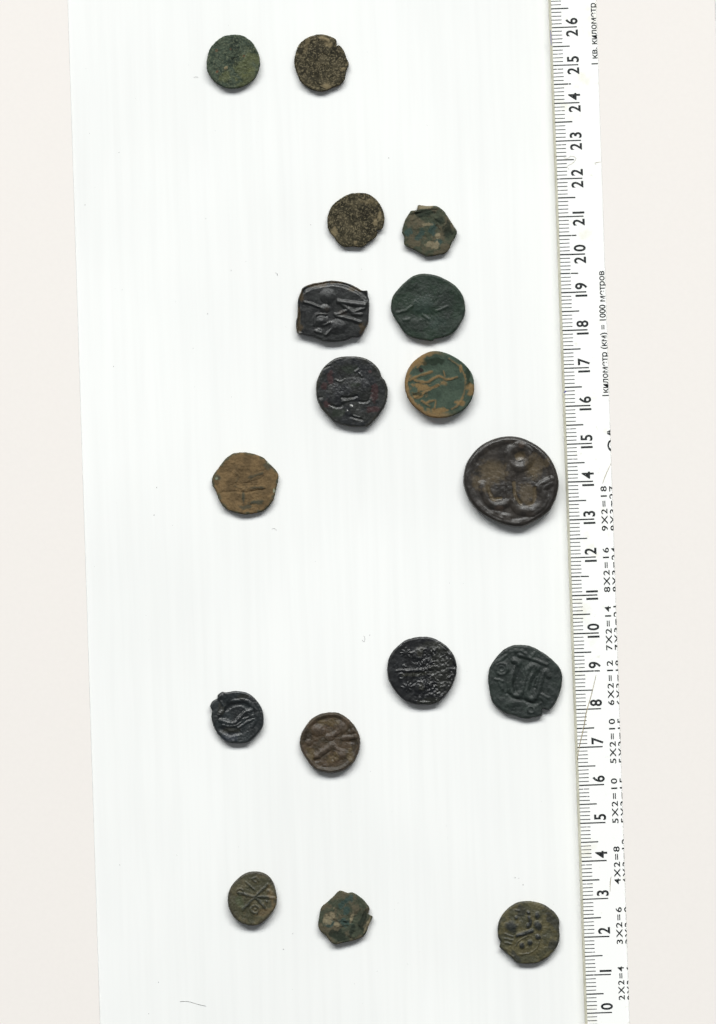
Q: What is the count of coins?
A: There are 17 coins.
